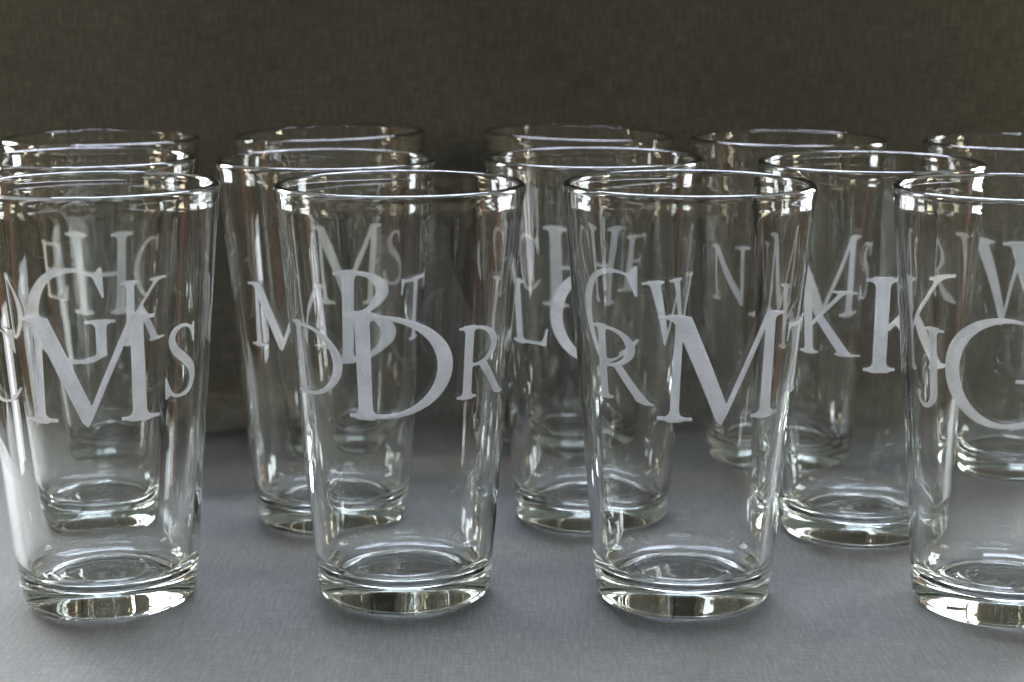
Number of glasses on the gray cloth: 13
